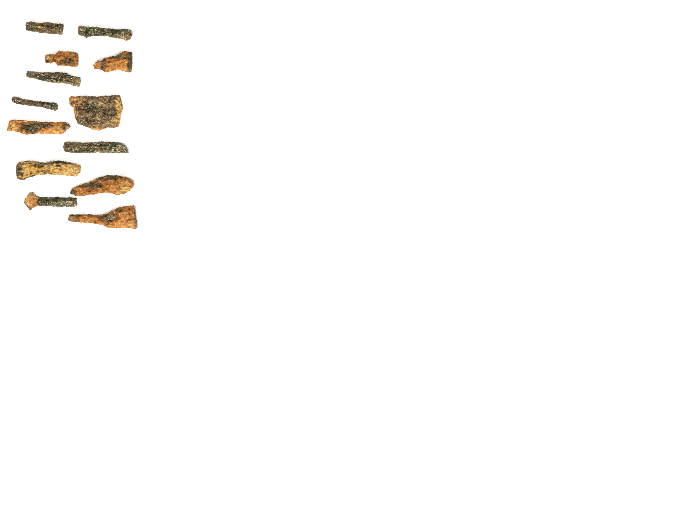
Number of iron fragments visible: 13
